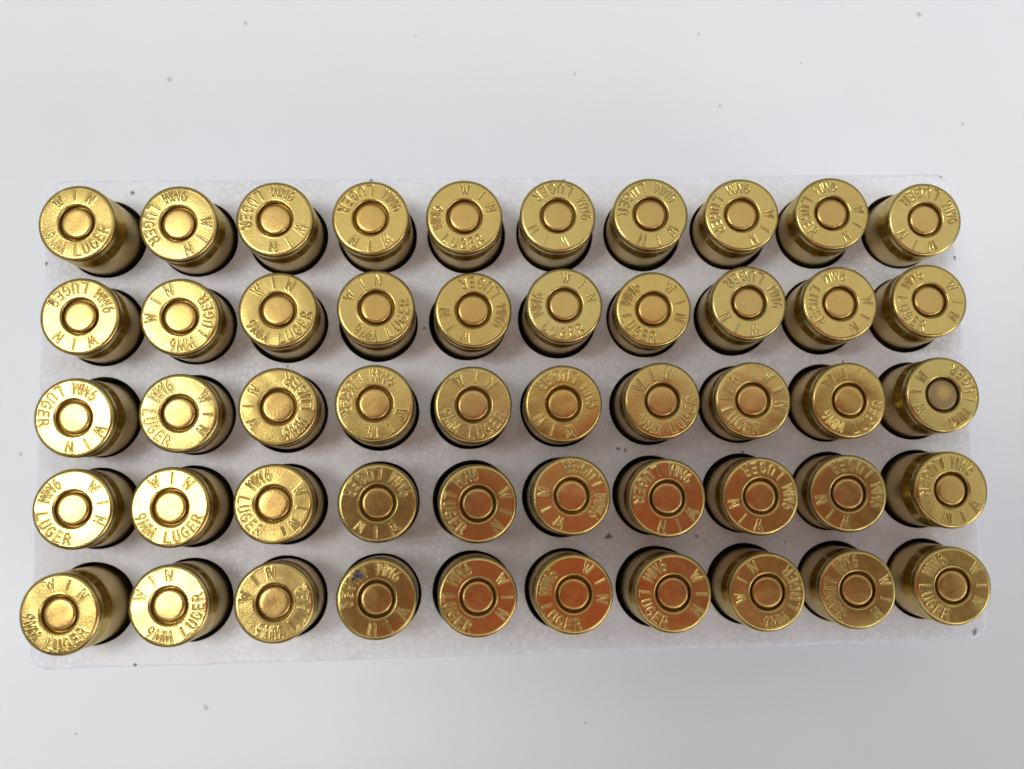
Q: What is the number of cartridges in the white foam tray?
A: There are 50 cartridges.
